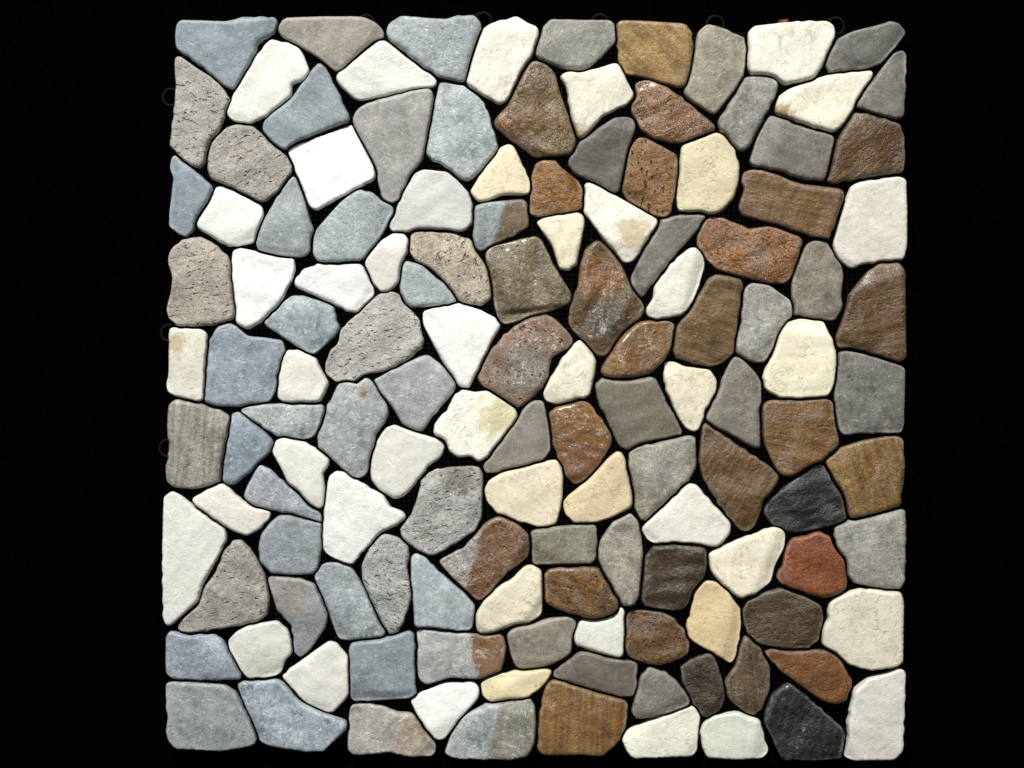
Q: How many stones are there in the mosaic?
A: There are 134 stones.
